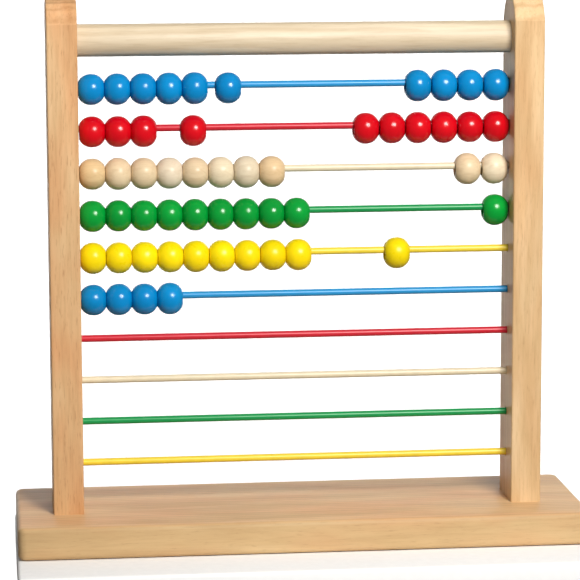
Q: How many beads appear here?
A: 54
